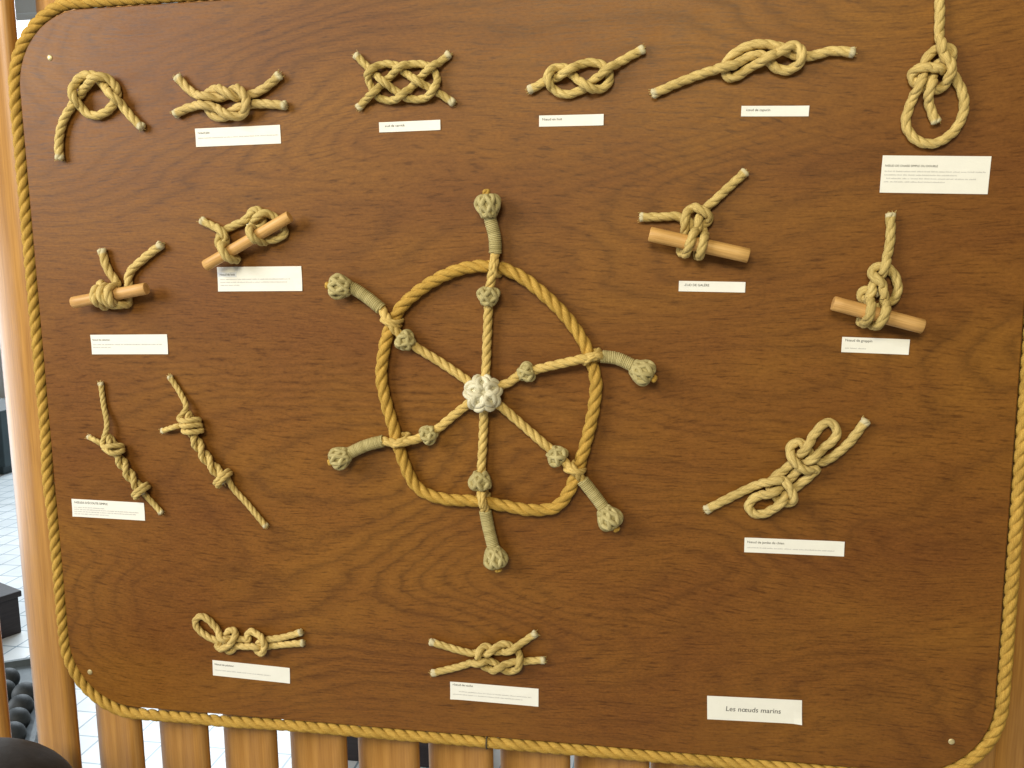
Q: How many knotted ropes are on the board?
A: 15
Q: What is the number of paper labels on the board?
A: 14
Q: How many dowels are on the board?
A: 4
